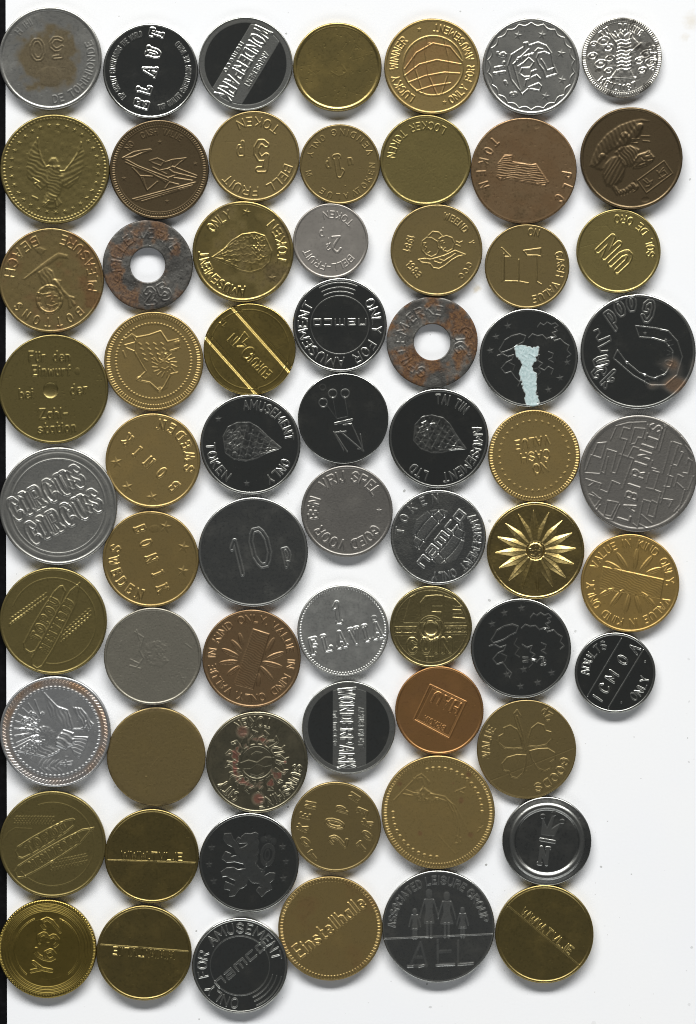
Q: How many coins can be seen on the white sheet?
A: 66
